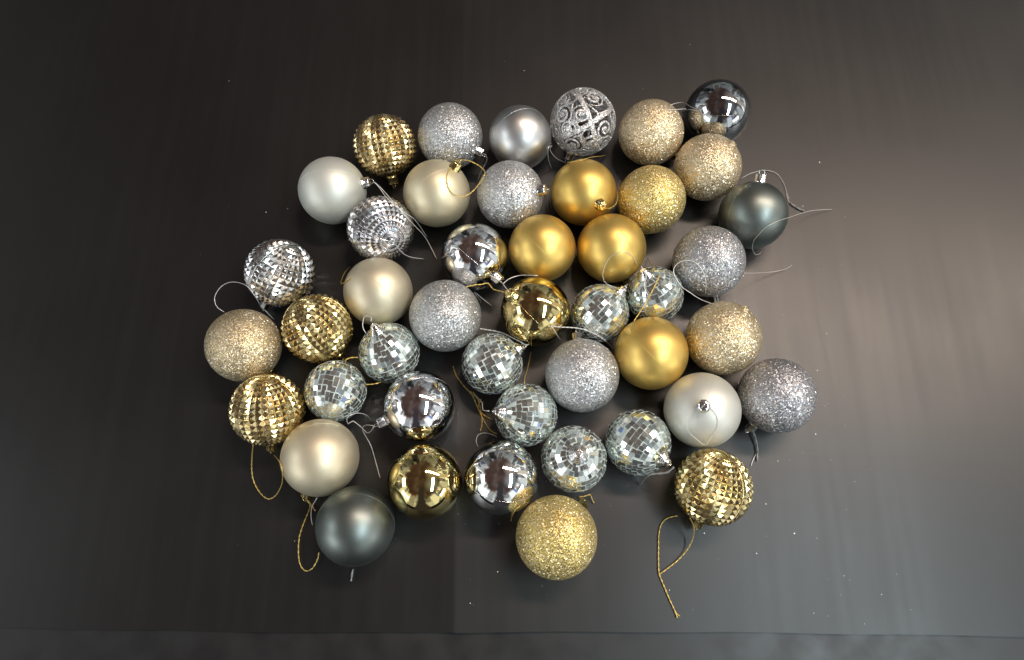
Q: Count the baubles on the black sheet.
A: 45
